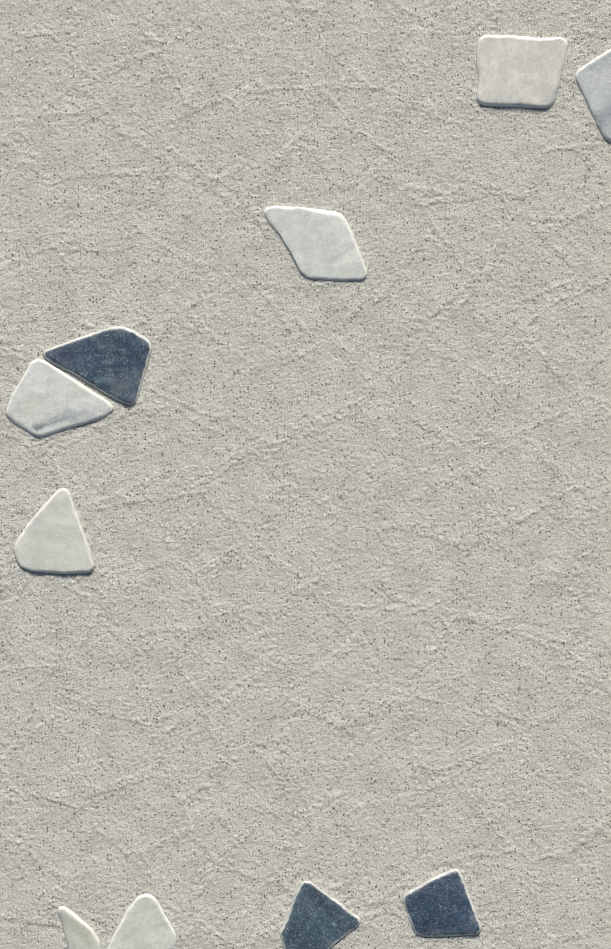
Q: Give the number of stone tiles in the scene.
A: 10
